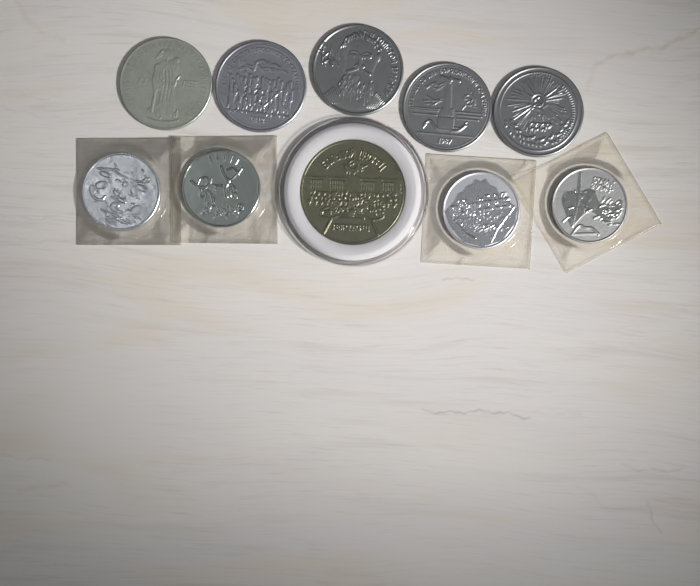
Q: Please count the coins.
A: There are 10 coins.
